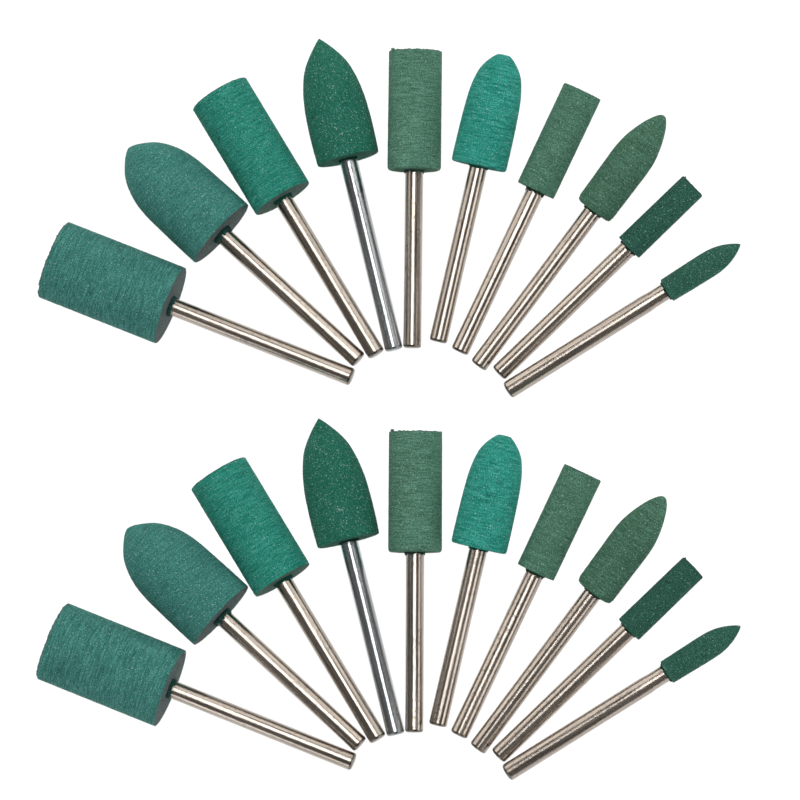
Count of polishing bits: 20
